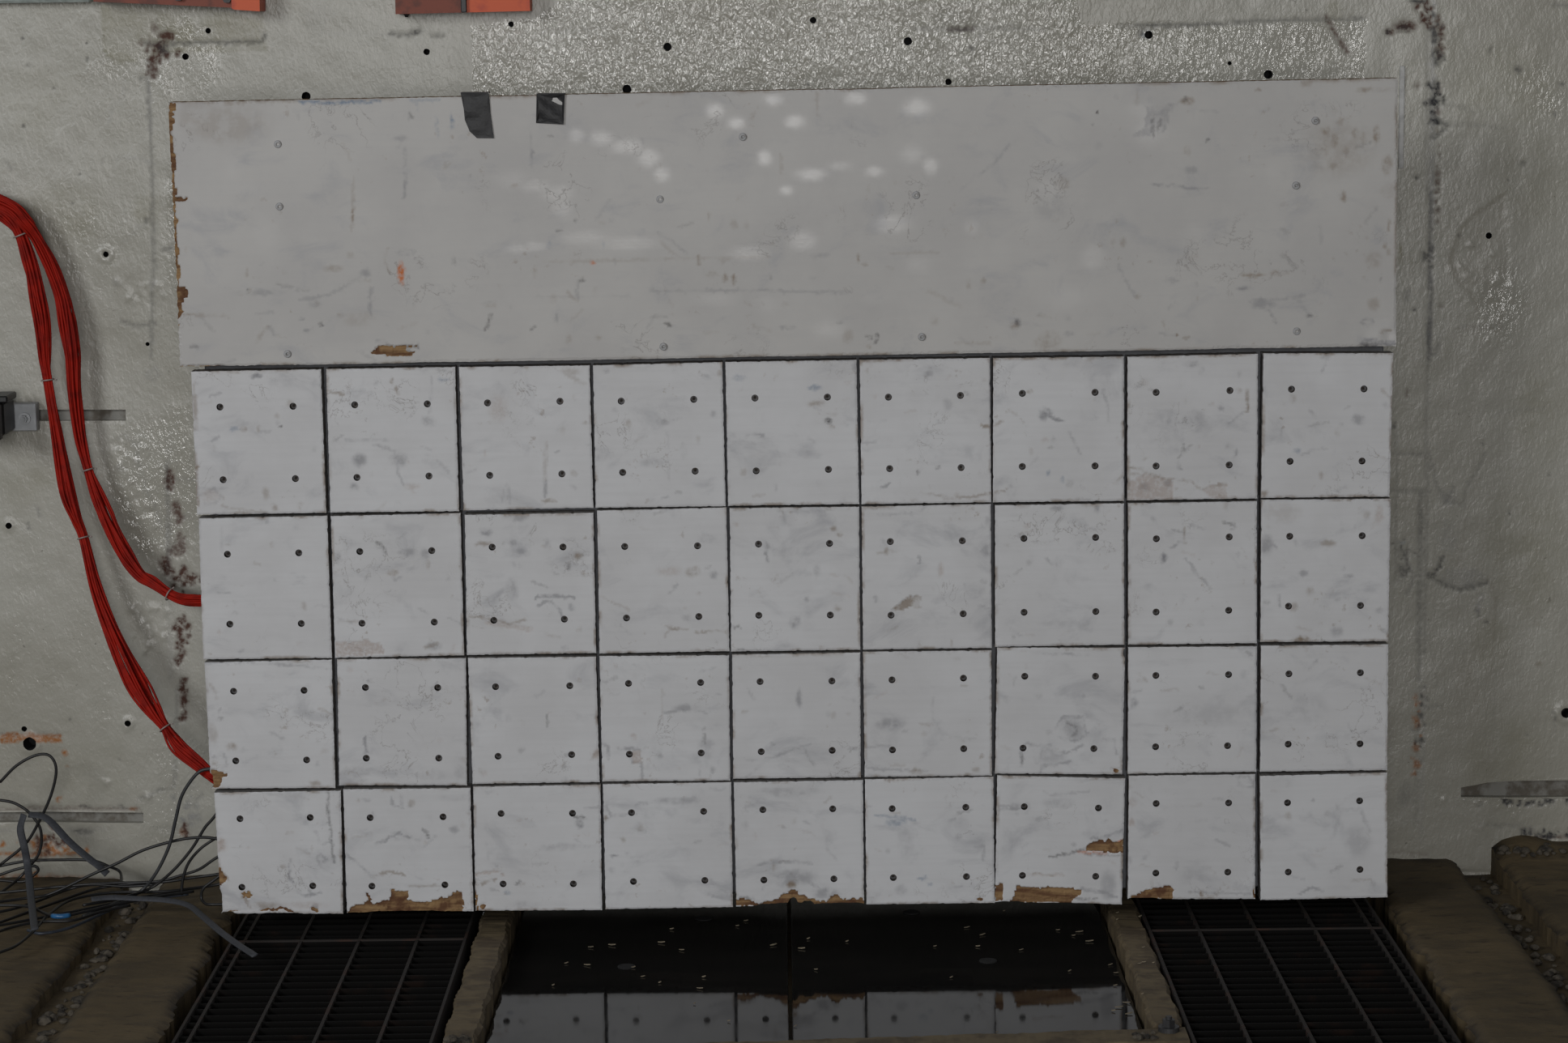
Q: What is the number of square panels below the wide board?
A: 36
